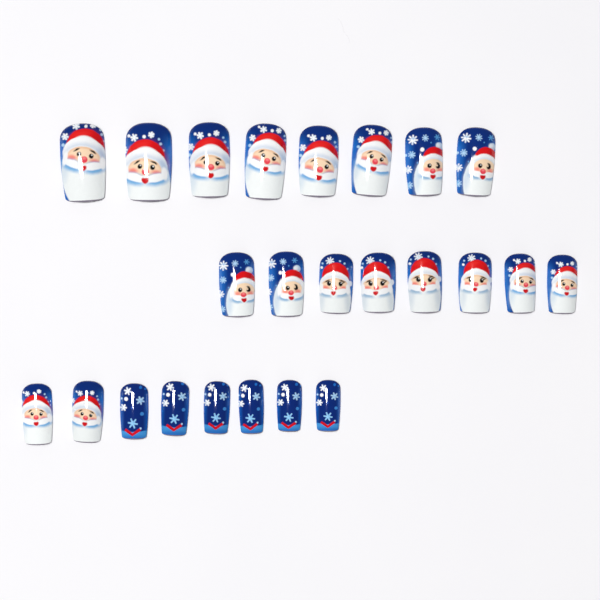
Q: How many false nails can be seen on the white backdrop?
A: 24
